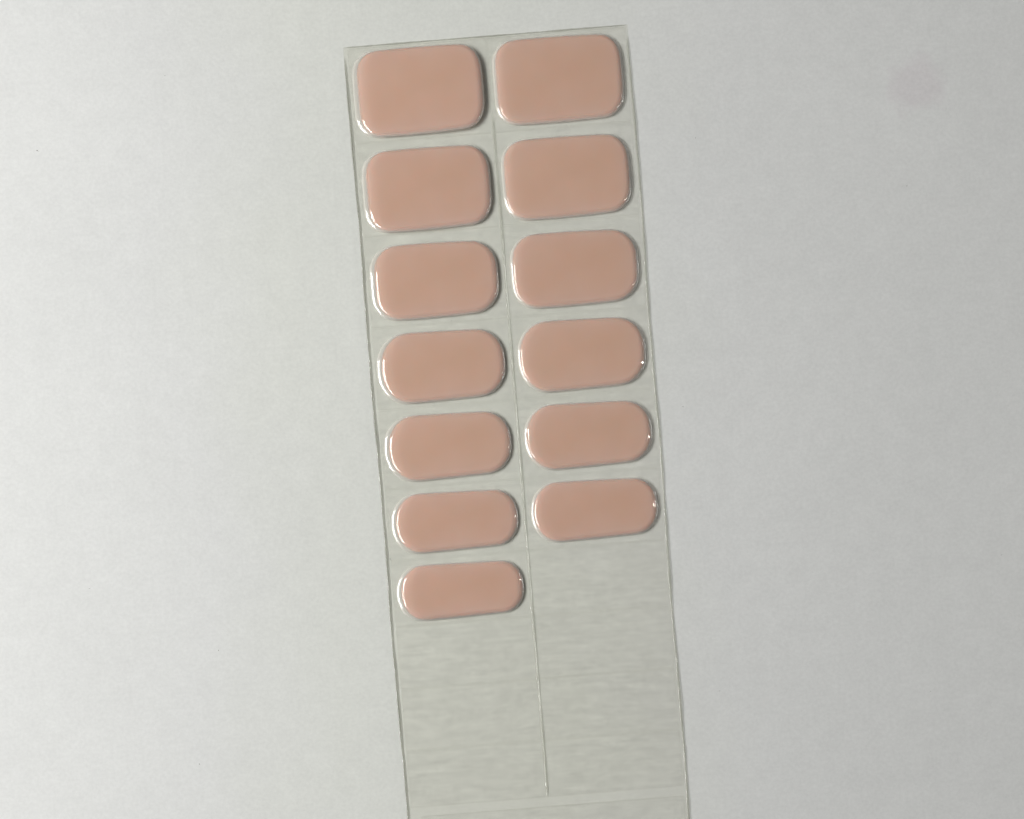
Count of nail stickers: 13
